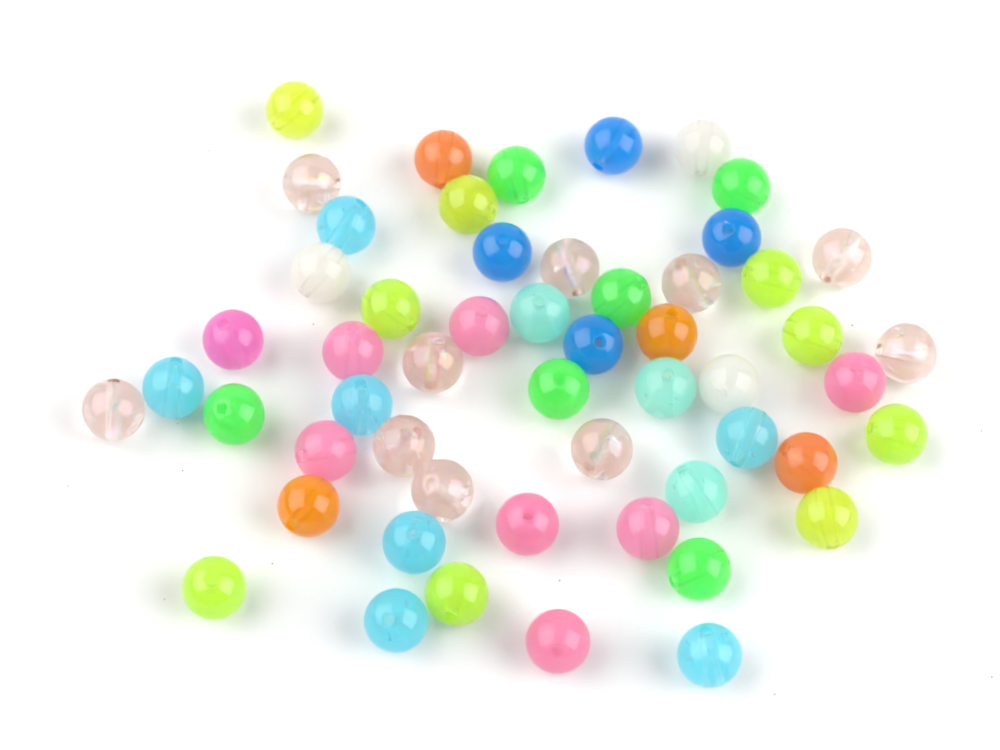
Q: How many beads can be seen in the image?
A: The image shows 54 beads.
